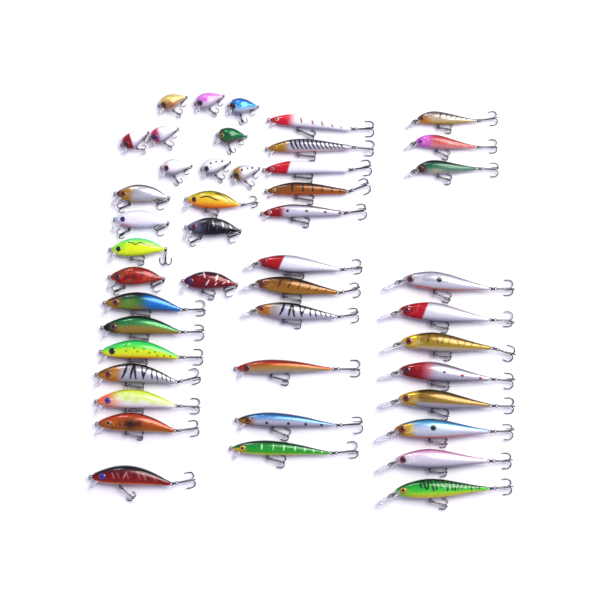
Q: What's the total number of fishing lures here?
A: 45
